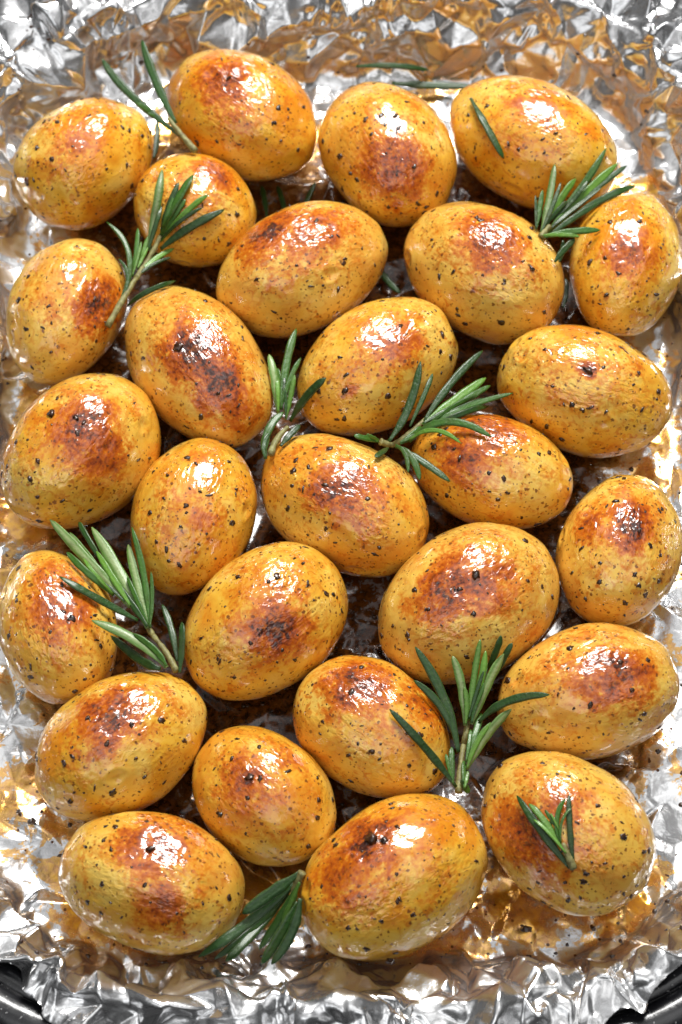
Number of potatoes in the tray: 27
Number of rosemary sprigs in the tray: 9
